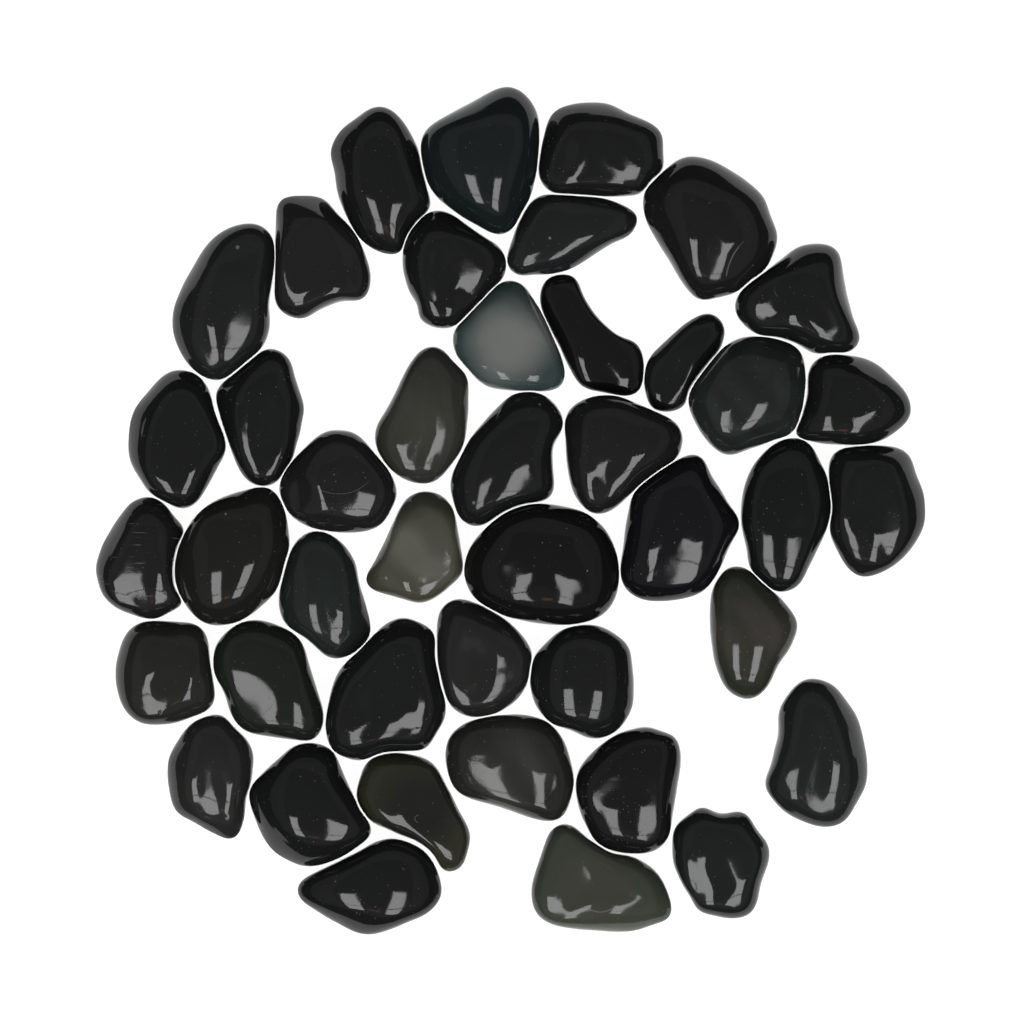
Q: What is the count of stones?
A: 43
